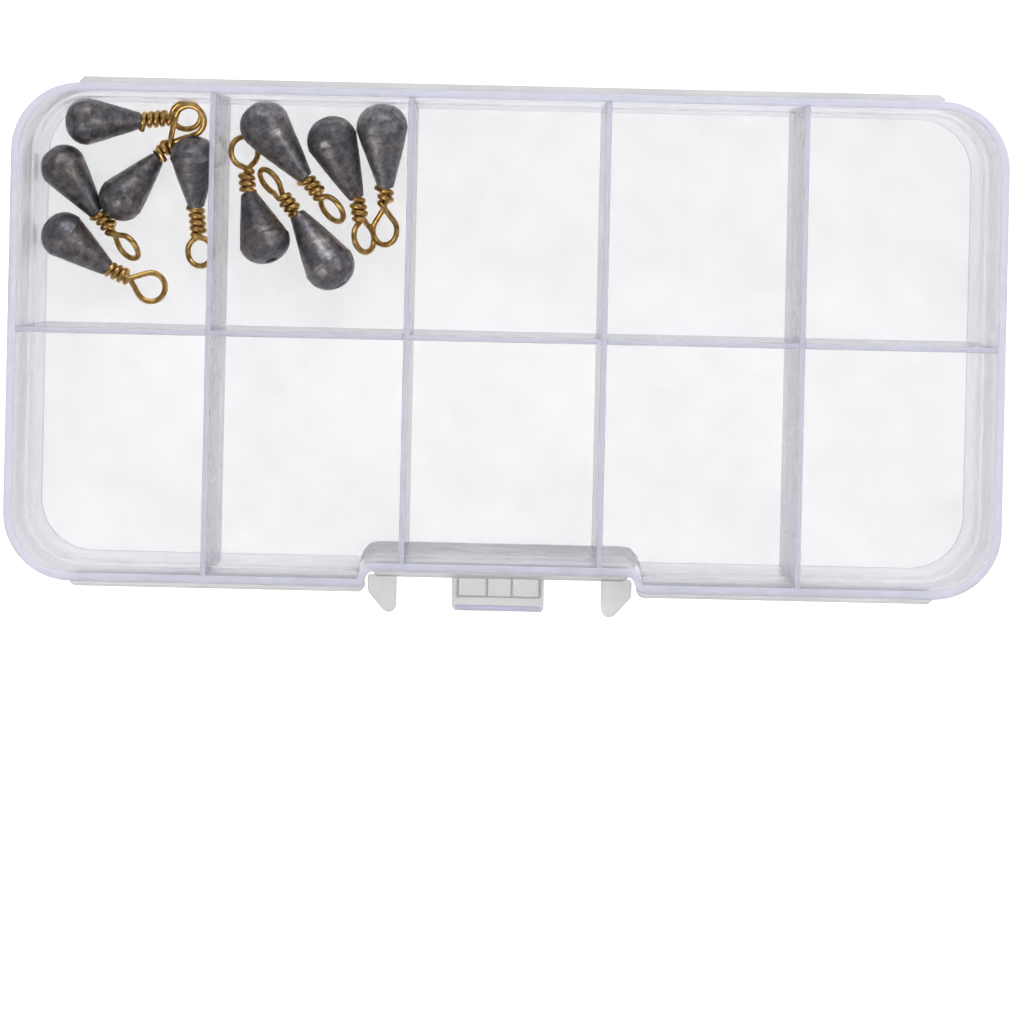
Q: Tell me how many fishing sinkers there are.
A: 10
